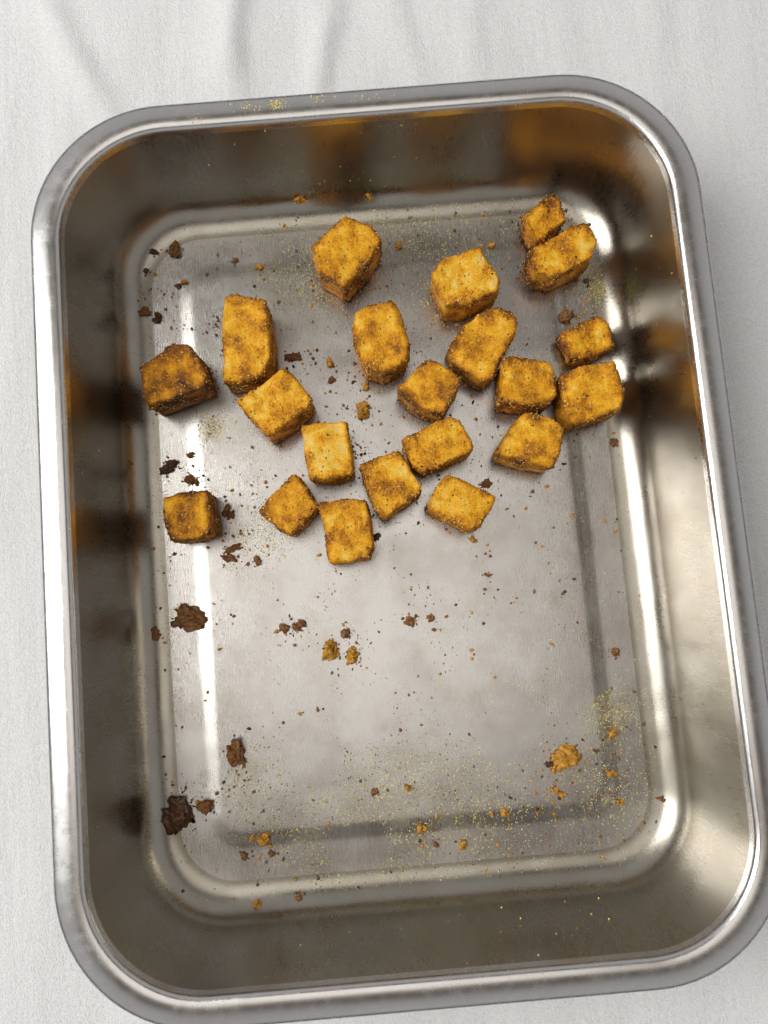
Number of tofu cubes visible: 21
